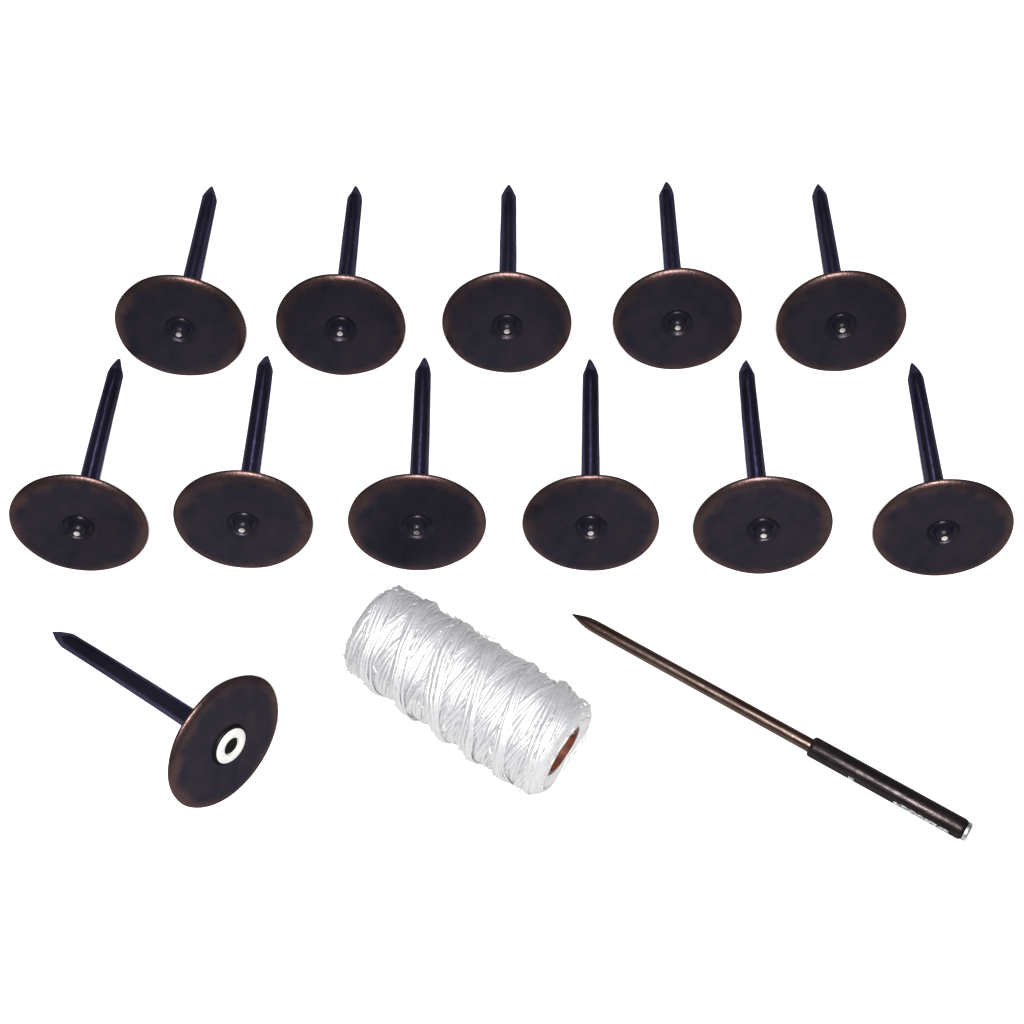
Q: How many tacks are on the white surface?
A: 12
